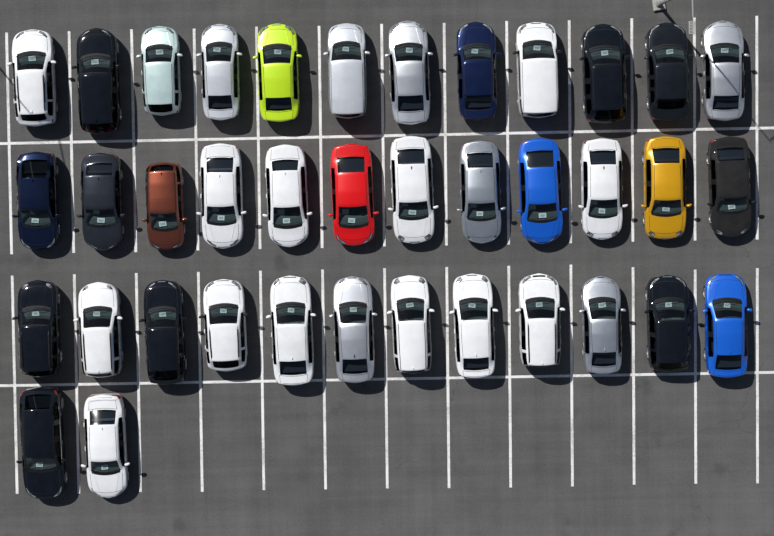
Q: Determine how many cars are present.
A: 38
